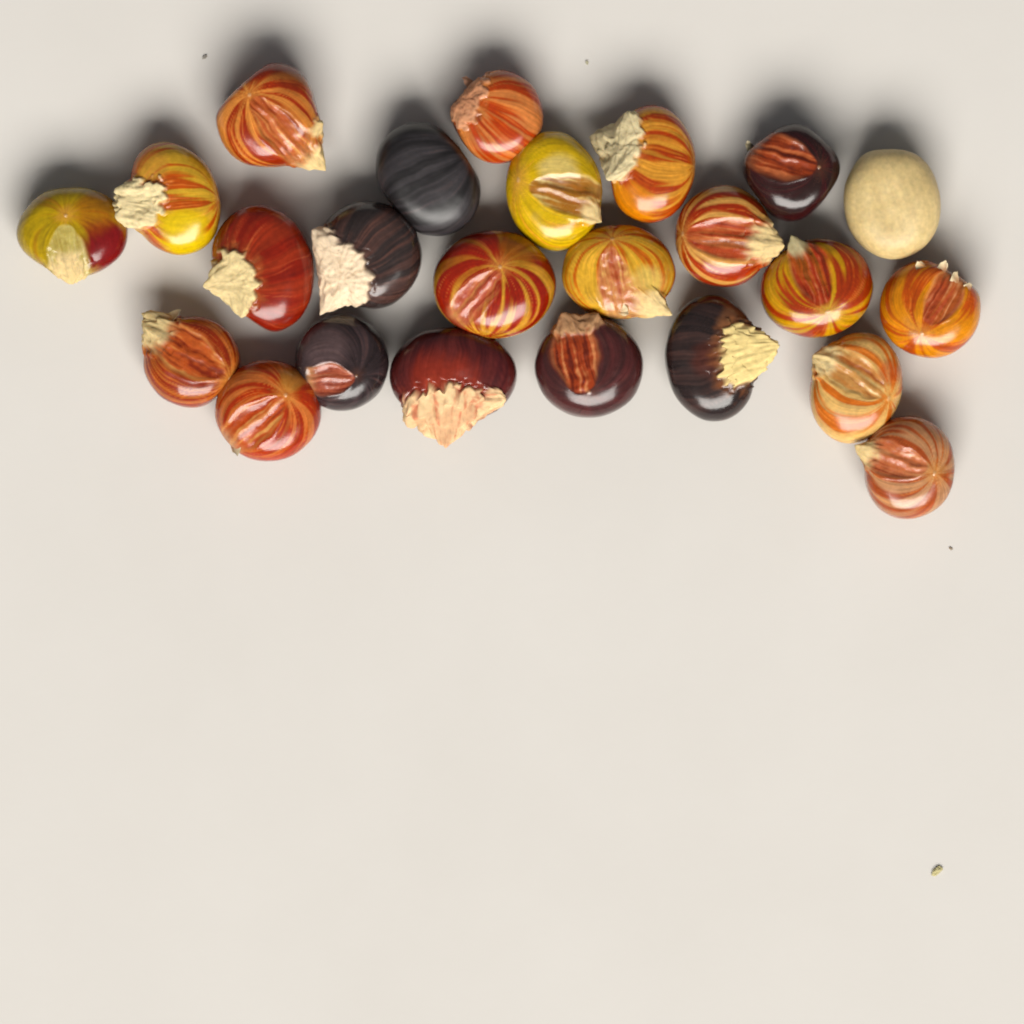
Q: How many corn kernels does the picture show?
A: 24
